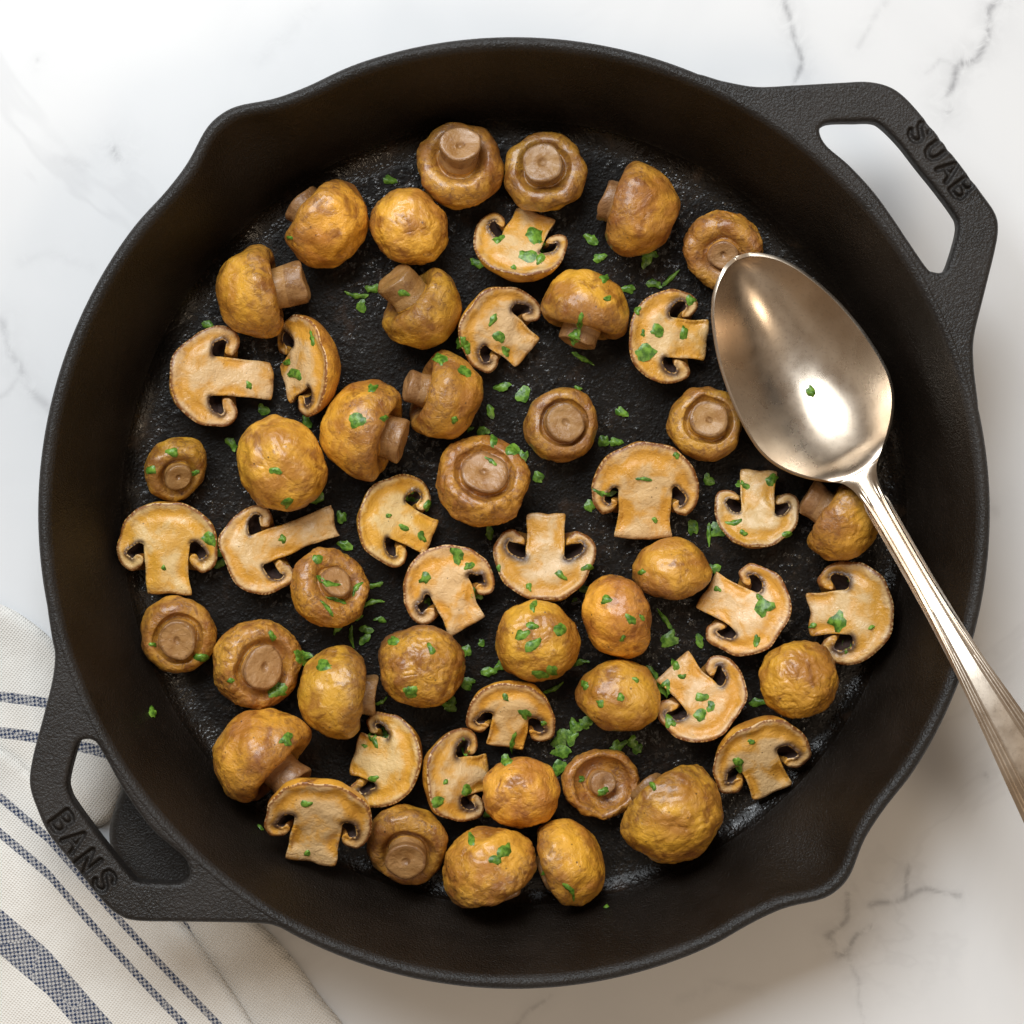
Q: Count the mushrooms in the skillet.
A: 54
